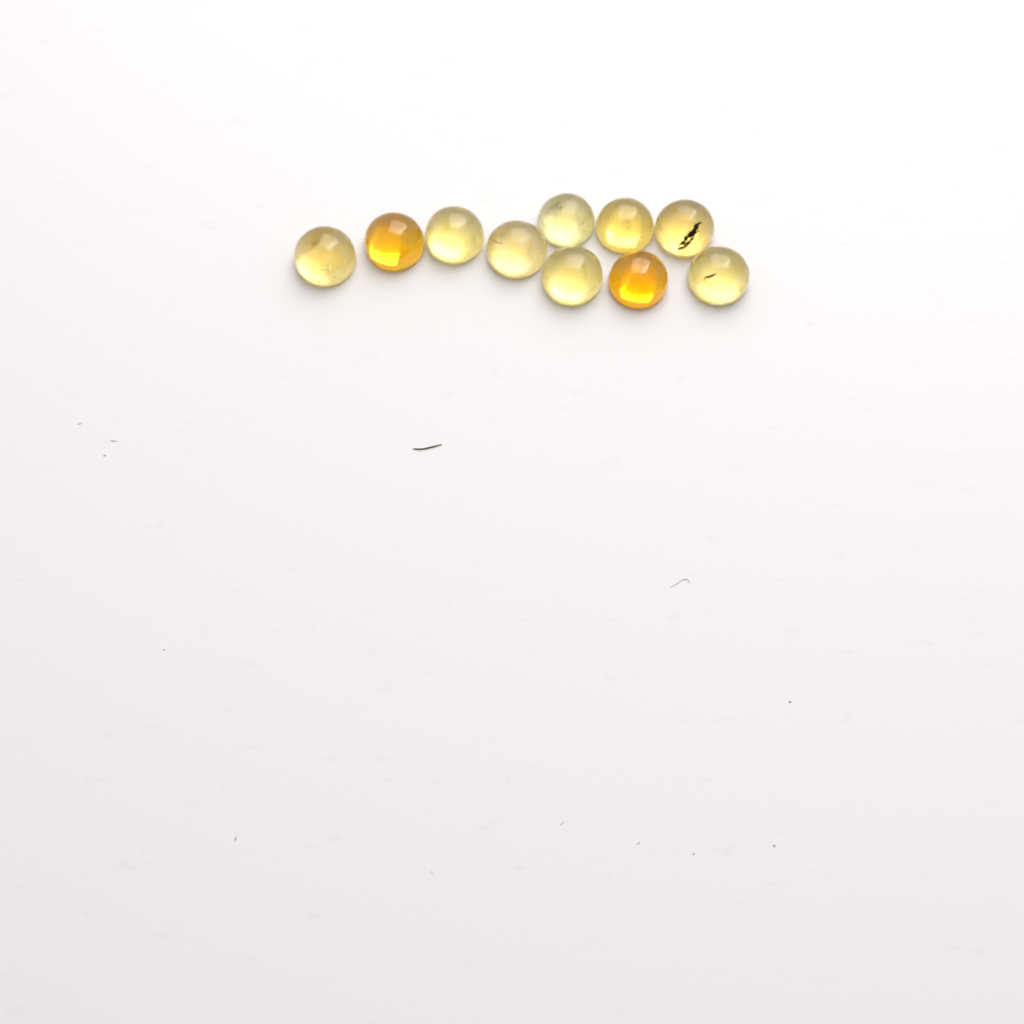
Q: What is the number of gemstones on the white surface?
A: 10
